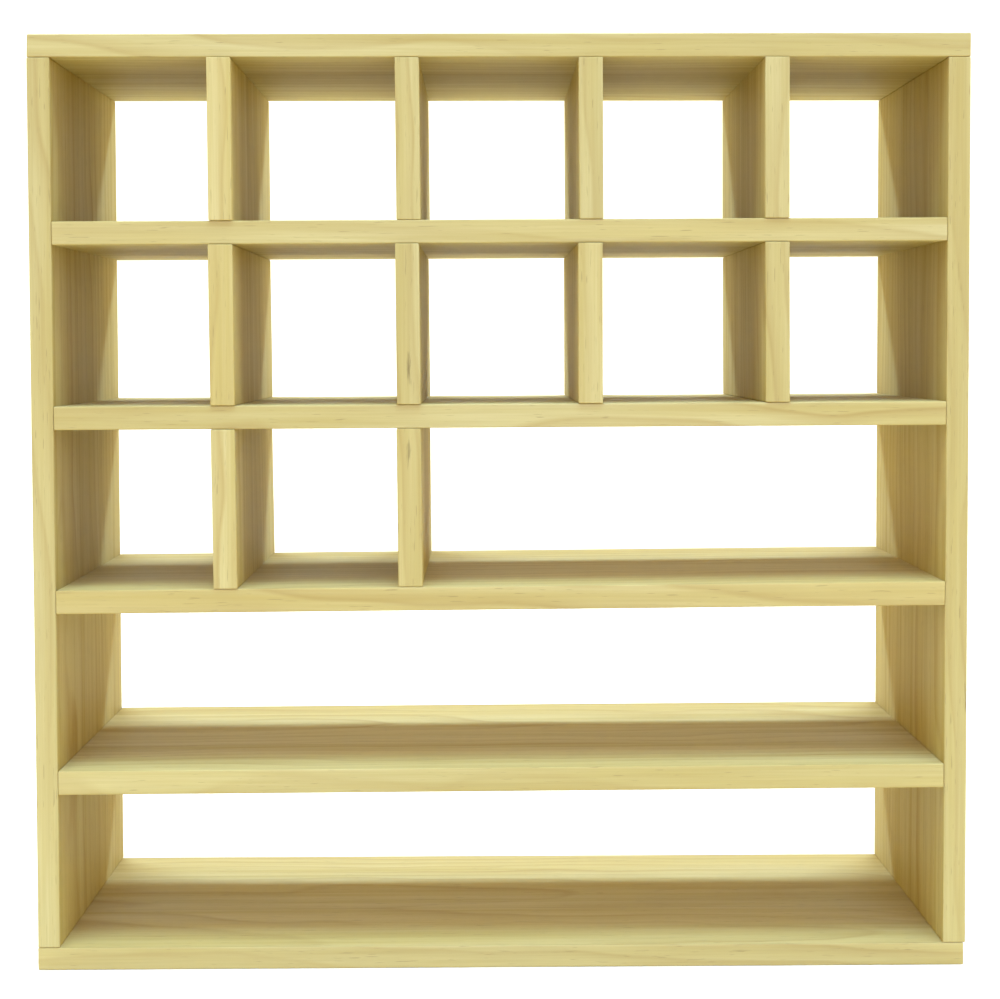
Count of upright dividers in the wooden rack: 10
